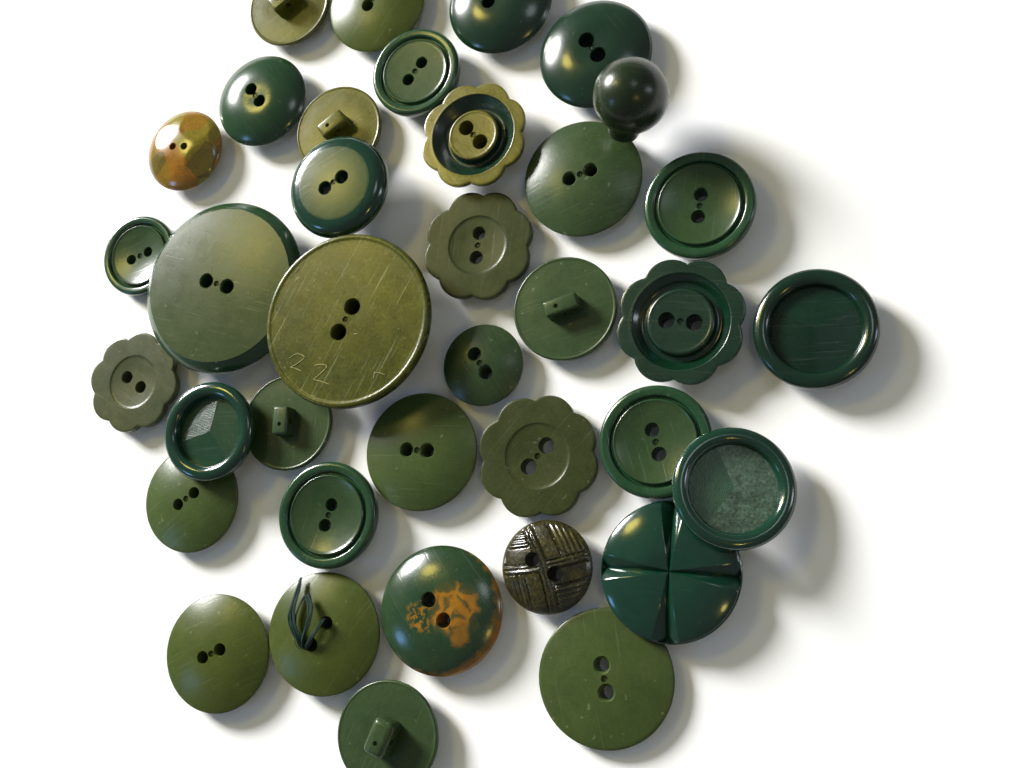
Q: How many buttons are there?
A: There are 37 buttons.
